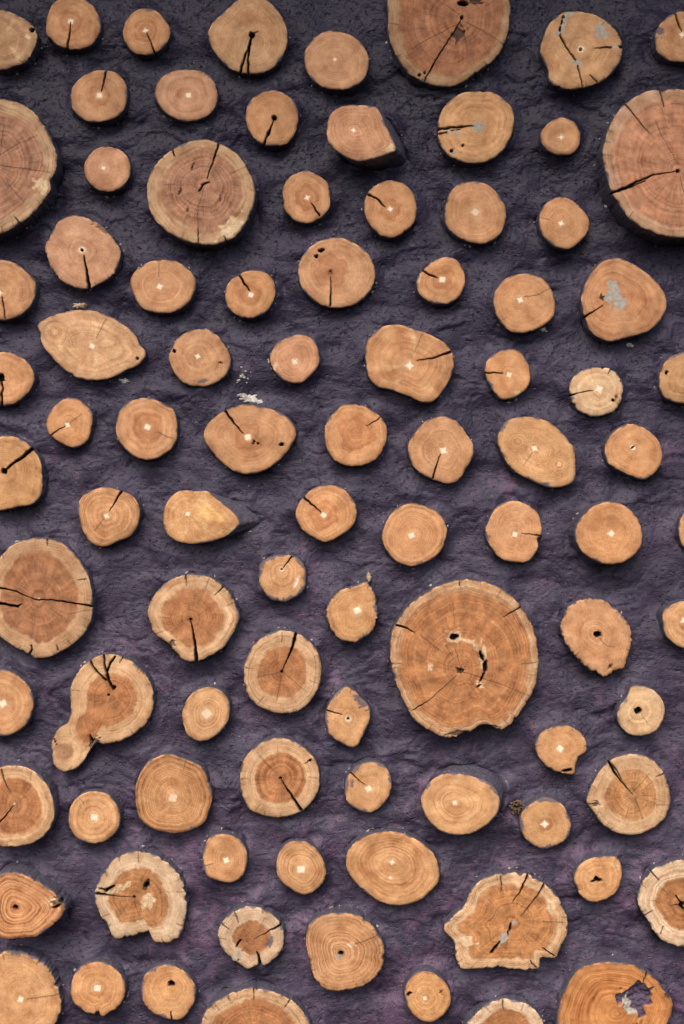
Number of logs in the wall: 92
